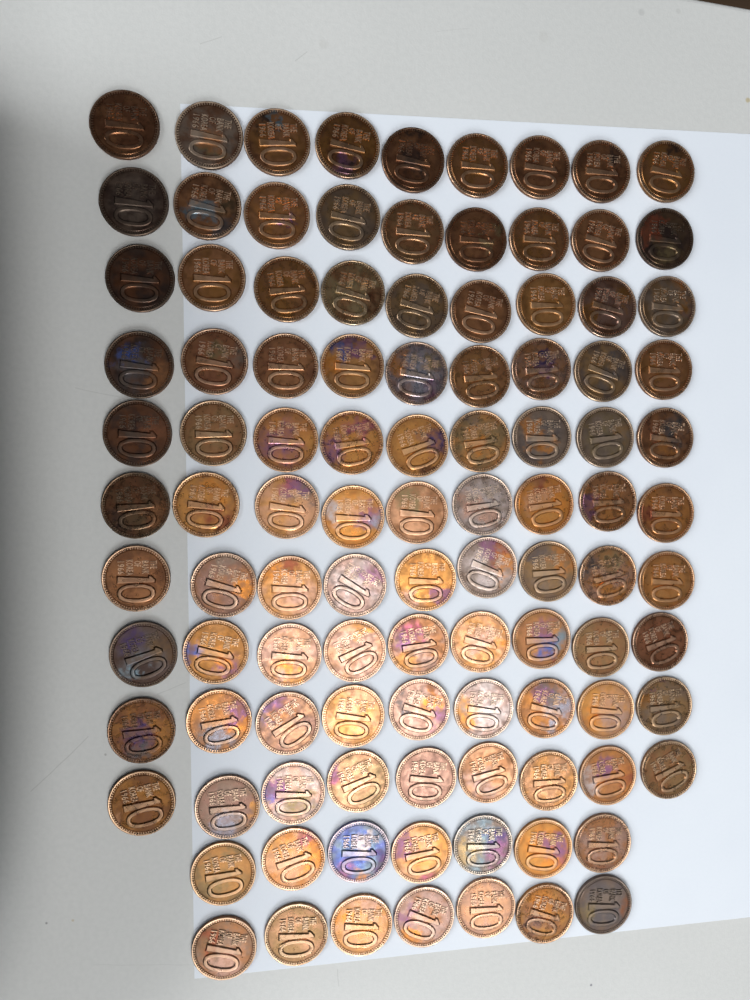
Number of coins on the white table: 104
